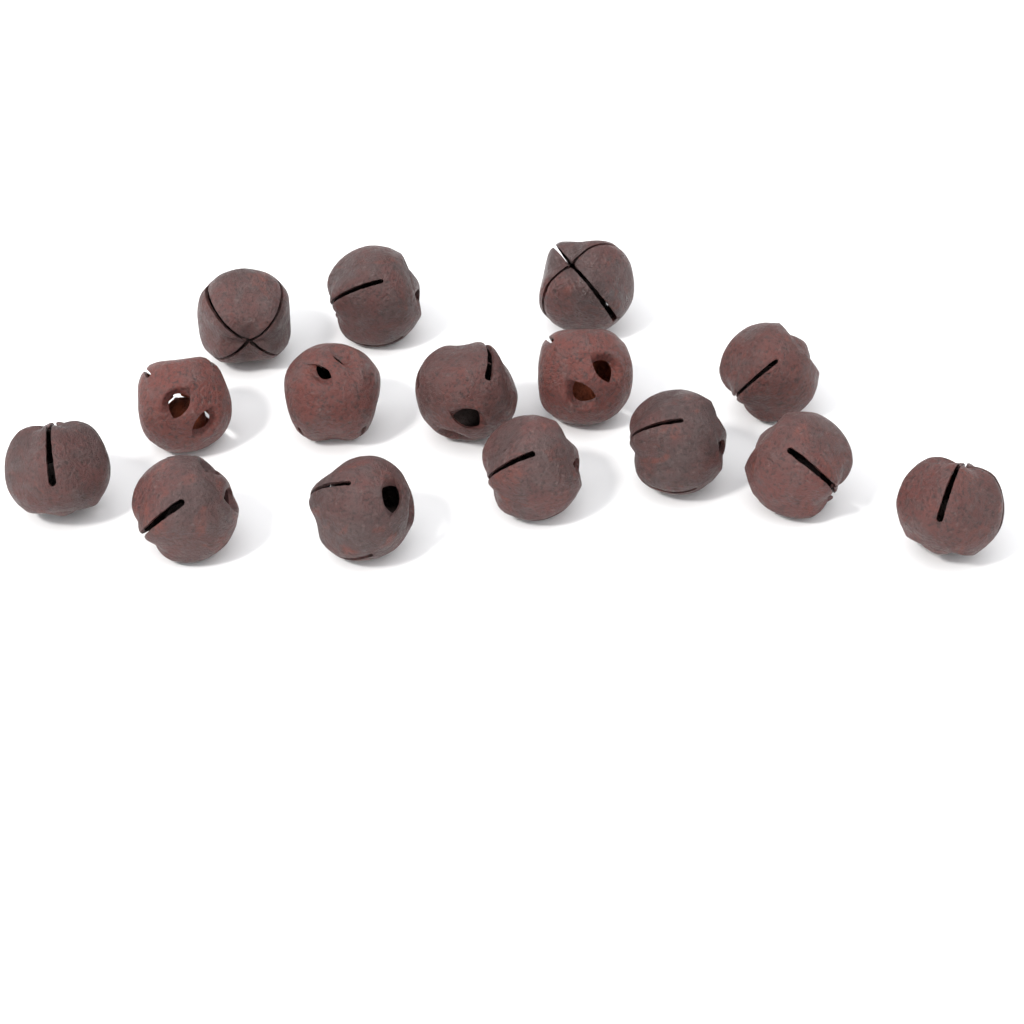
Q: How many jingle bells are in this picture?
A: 15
